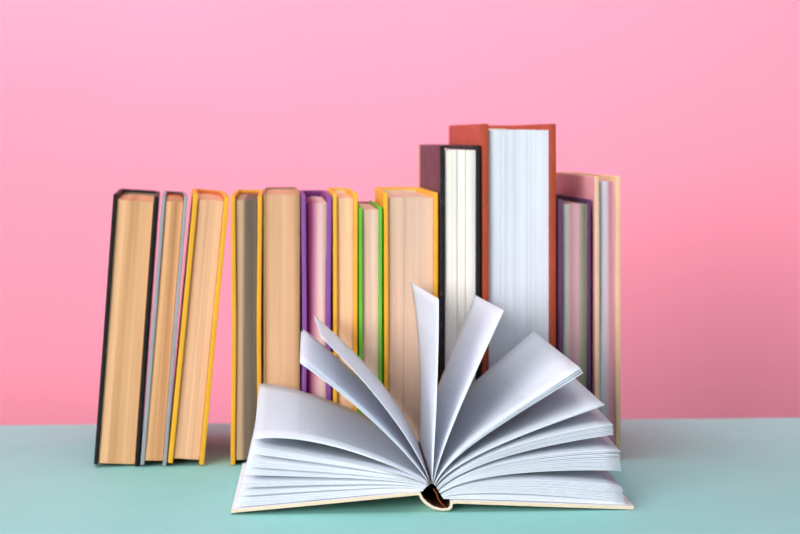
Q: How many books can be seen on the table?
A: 14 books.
